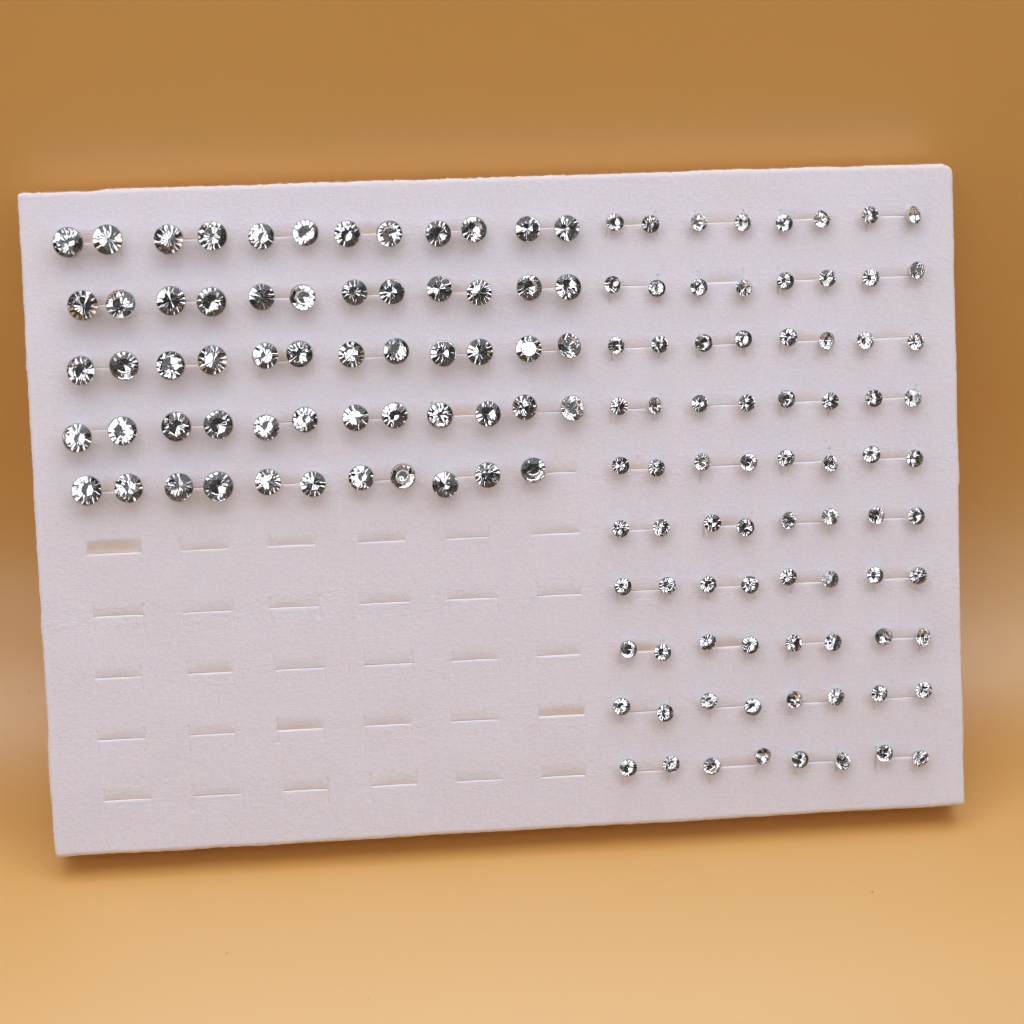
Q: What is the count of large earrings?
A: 59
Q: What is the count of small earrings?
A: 80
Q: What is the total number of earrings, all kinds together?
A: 139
